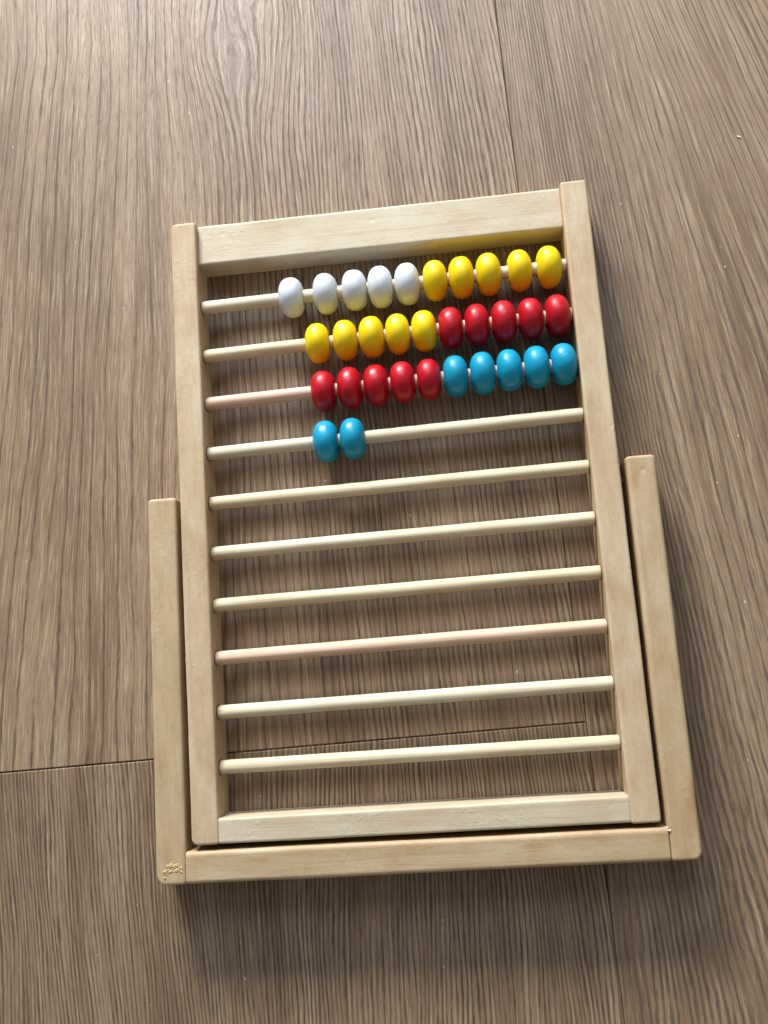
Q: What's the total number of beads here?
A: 32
